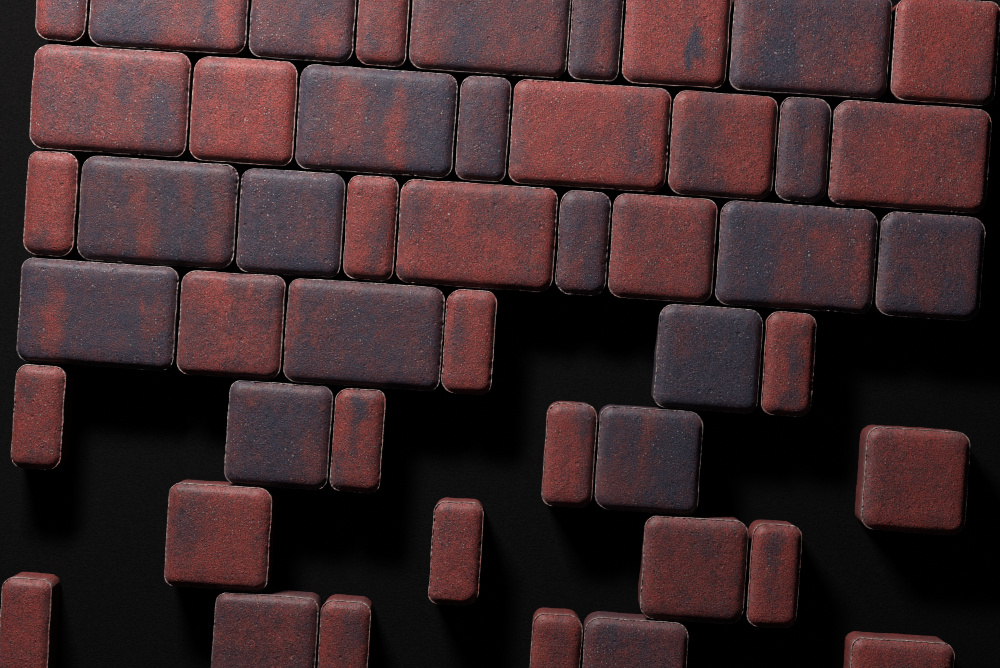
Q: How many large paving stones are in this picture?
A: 12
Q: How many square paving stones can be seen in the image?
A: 18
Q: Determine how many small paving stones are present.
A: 18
